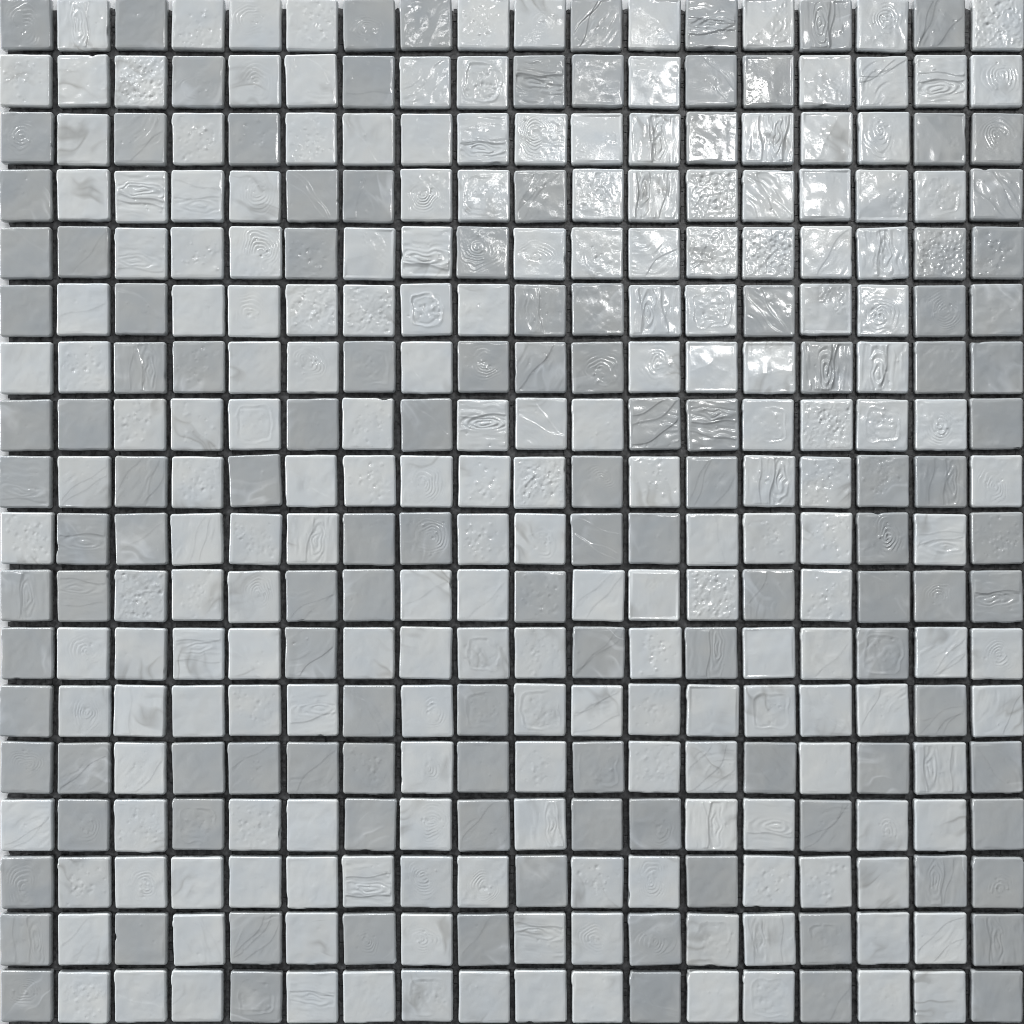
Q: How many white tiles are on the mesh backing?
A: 200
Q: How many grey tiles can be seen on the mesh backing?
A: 124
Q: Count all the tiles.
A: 324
